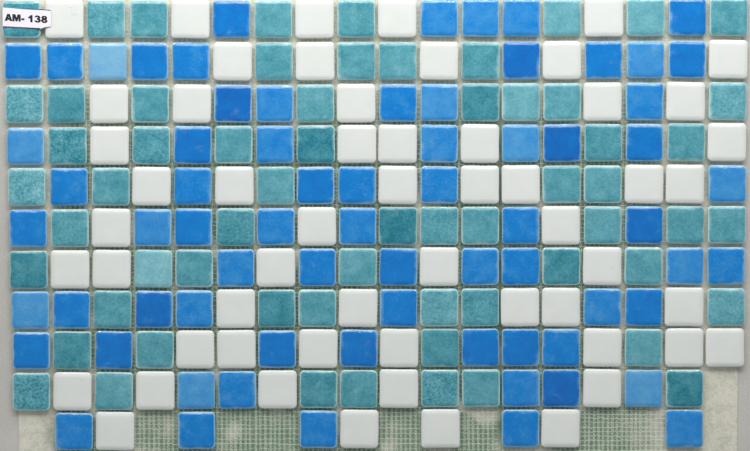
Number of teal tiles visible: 62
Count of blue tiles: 70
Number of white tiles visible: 56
